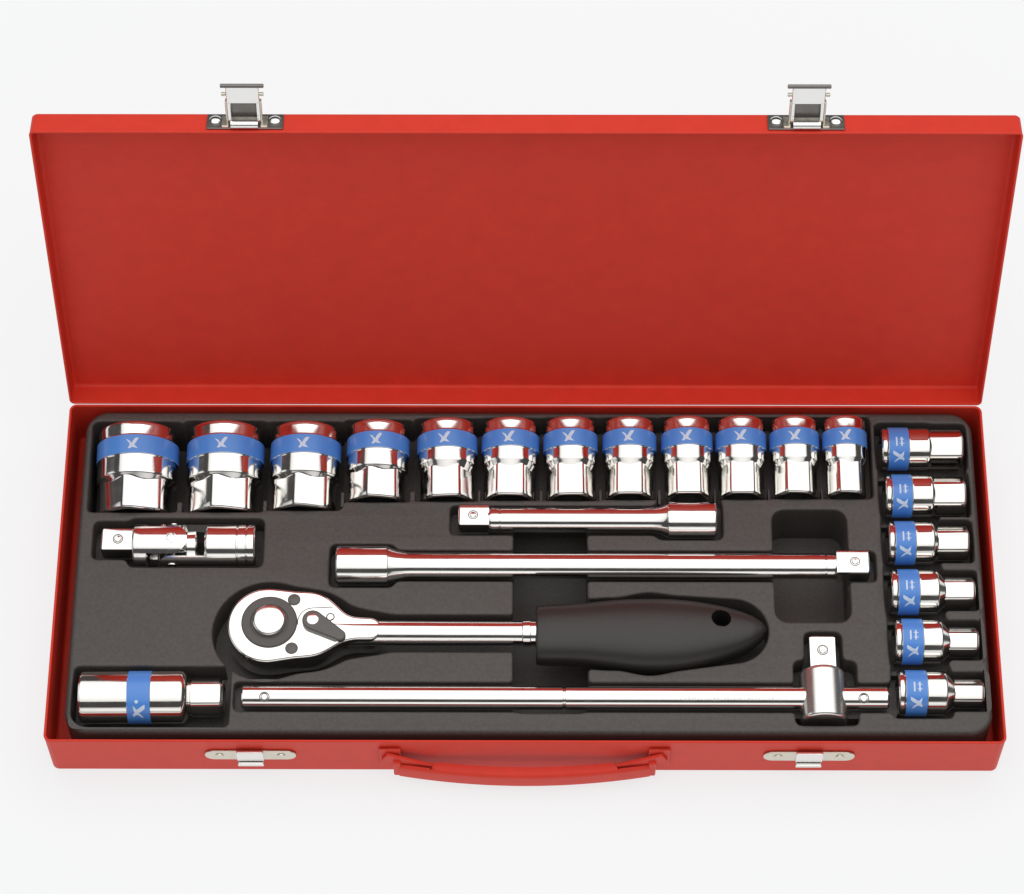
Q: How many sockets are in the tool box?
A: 19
